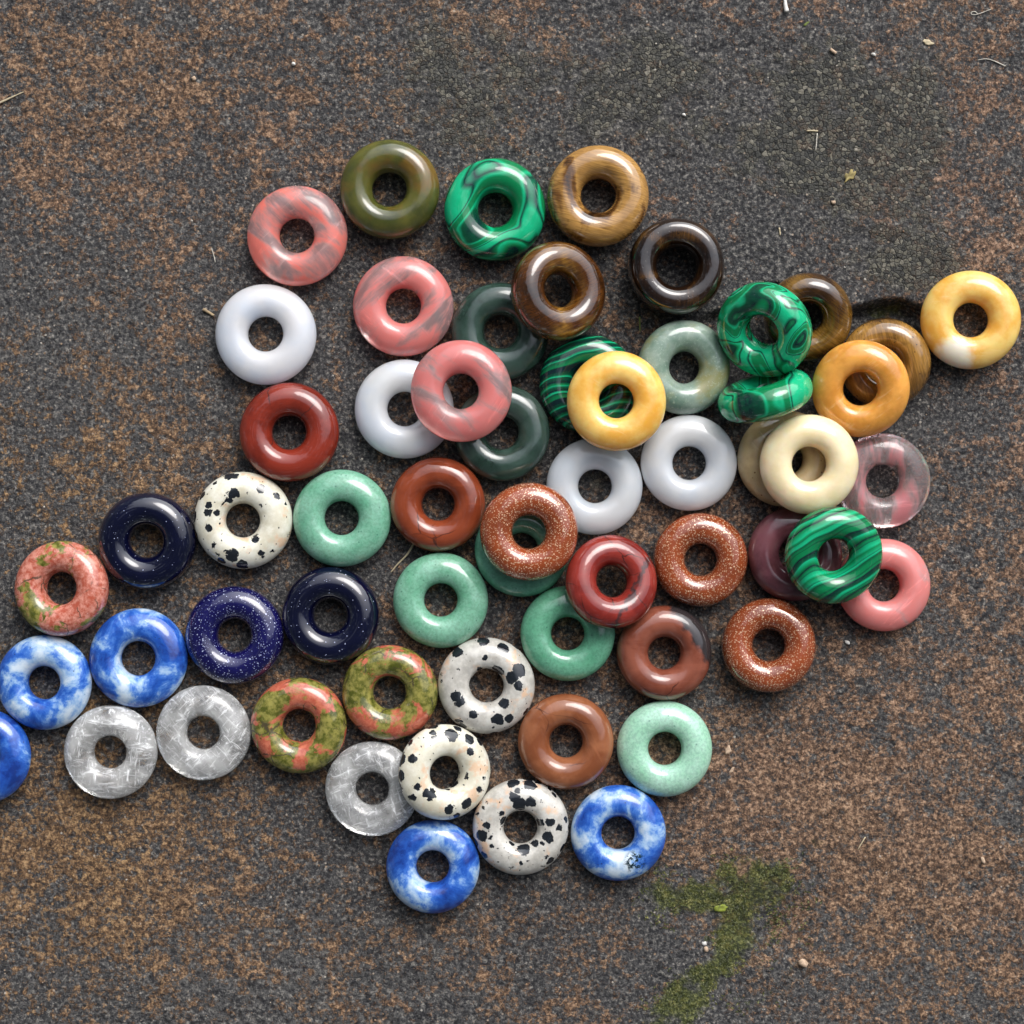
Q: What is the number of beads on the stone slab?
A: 60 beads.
